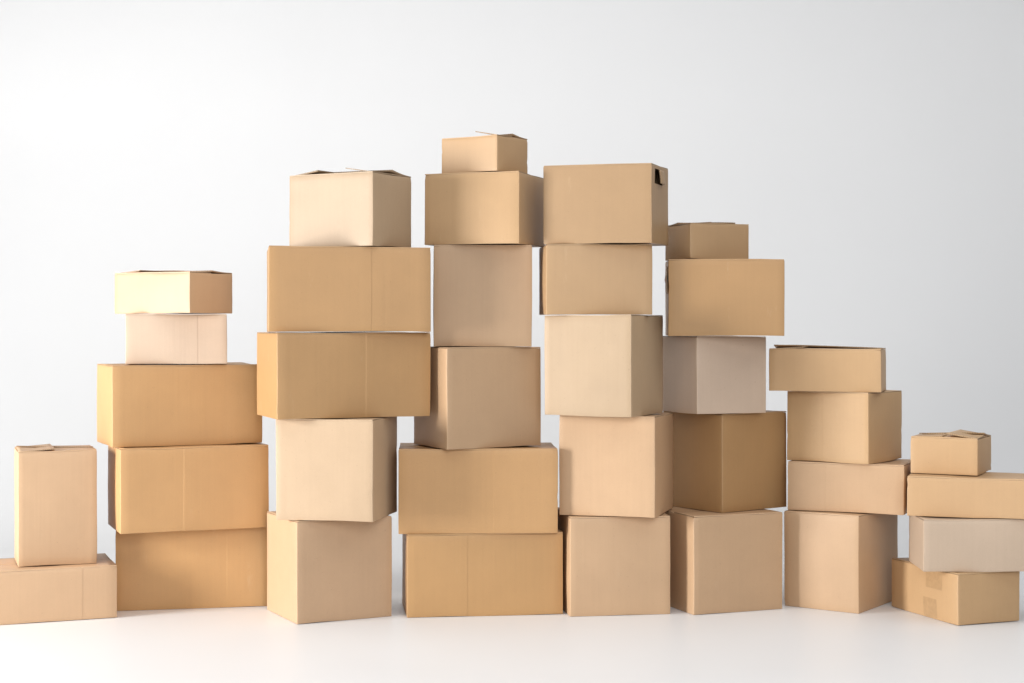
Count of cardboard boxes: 36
